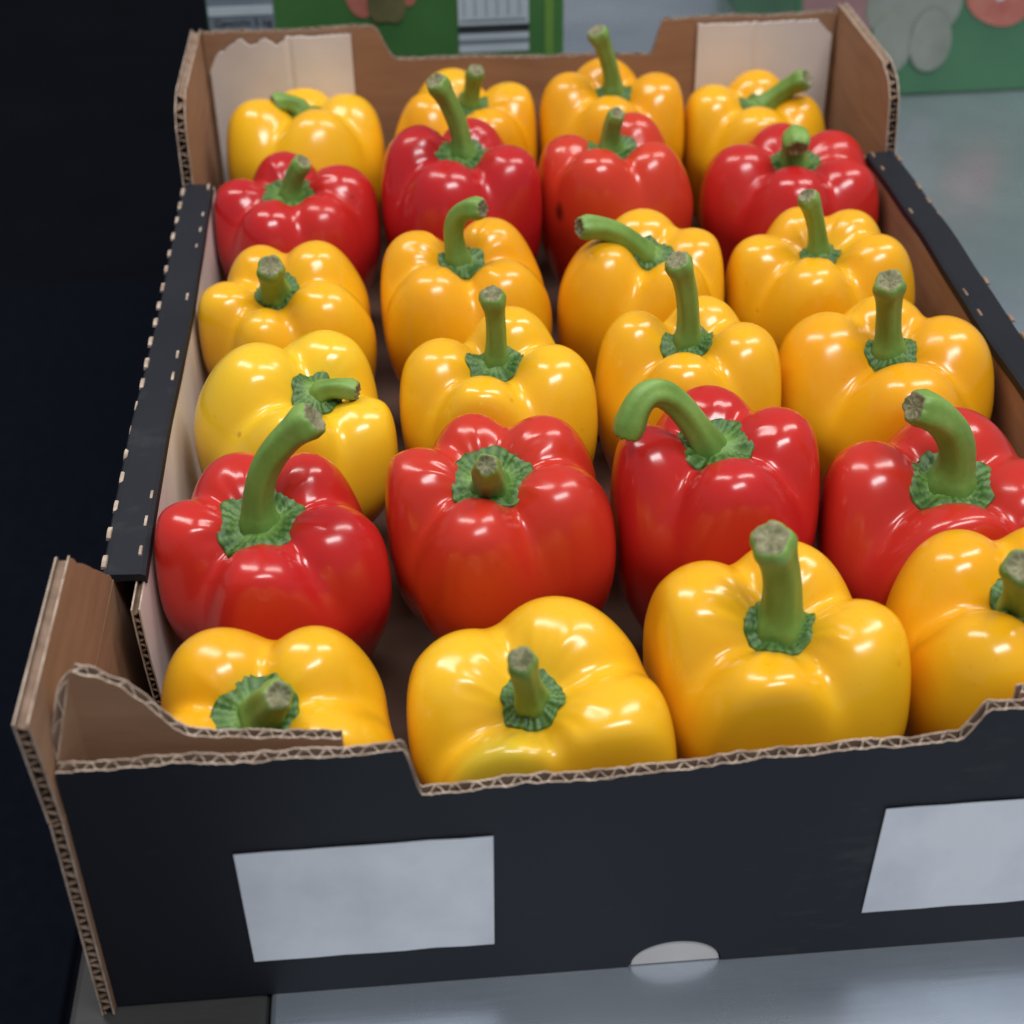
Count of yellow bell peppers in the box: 16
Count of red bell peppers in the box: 8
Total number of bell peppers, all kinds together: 24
